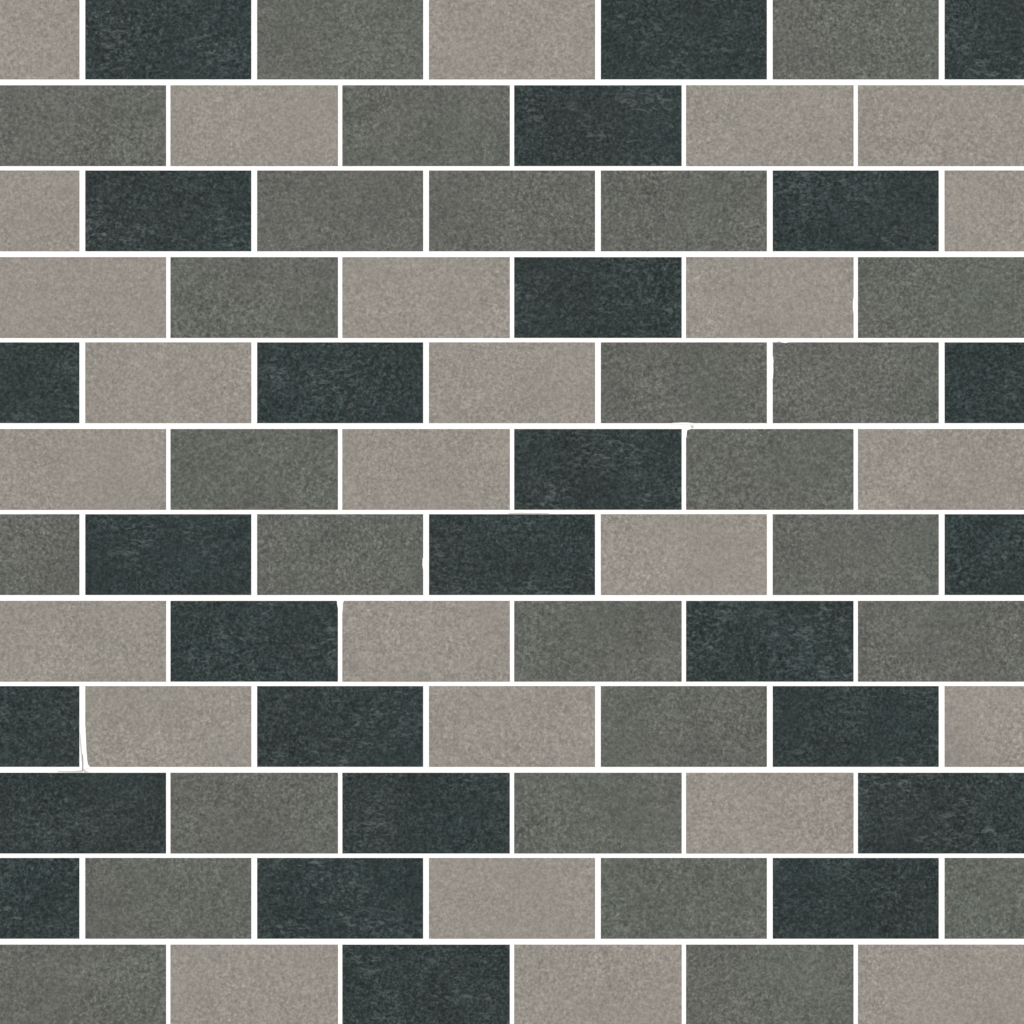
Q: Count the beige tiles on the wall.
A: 26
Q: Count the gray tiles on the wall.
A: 26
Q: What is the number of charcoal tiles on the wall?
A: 26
